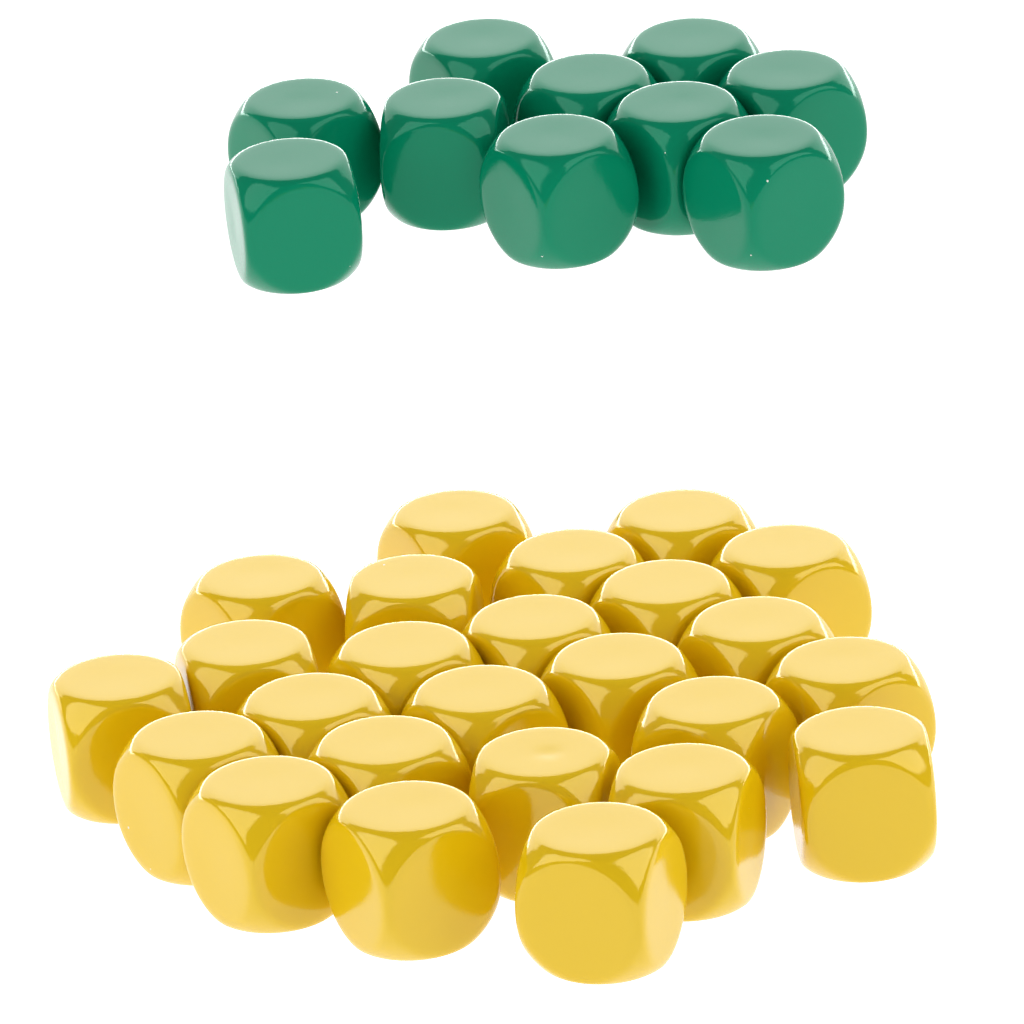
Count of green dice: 10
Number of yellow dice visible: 25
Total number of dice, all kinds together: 35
